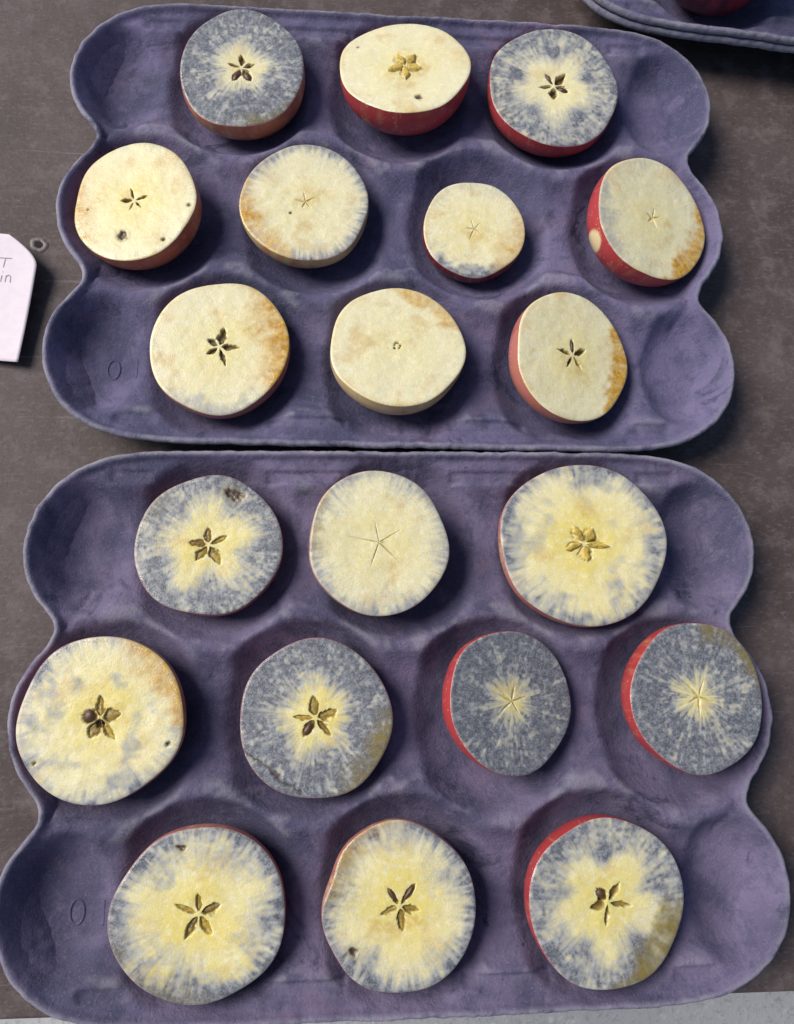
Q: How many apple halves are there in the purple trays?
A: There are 20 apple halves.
